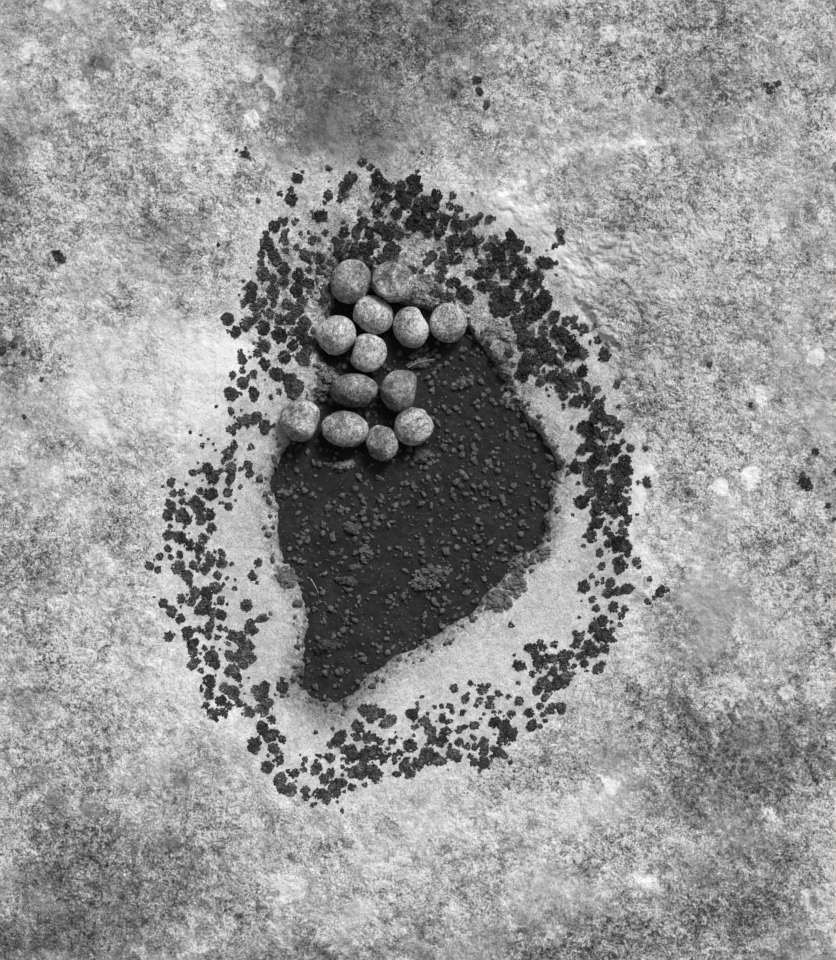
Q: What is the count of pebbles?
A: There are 13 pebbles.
